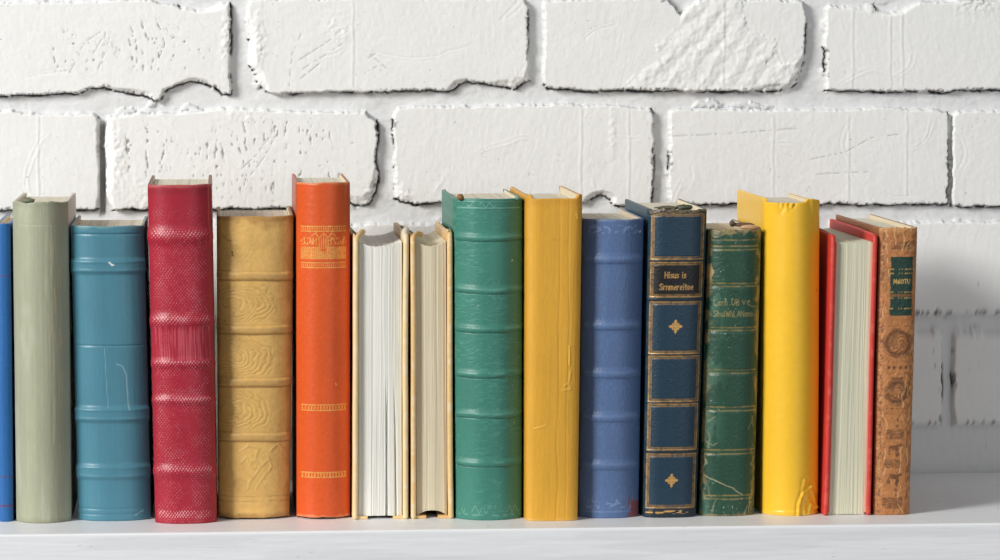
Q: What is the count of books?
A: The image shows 16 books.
